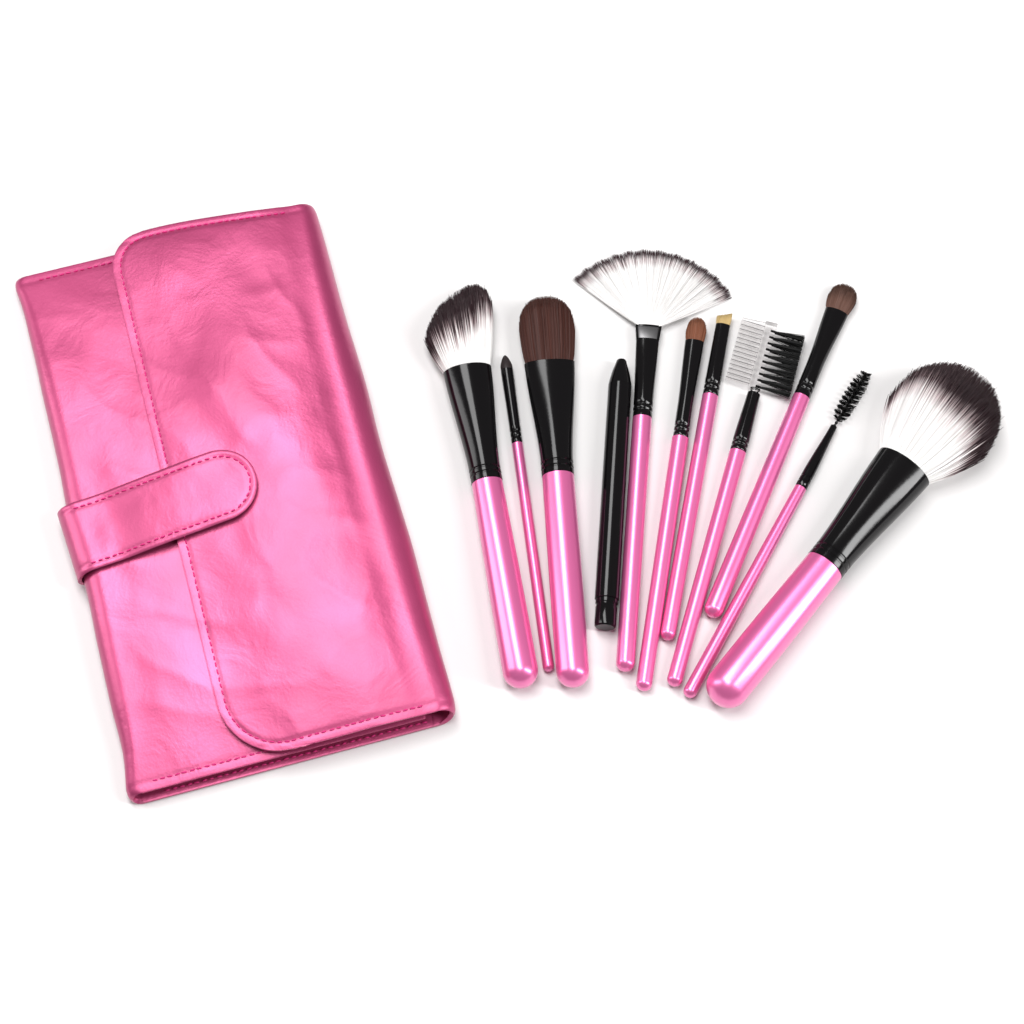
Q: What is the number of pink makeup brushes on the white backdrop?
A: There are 10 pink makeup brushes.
